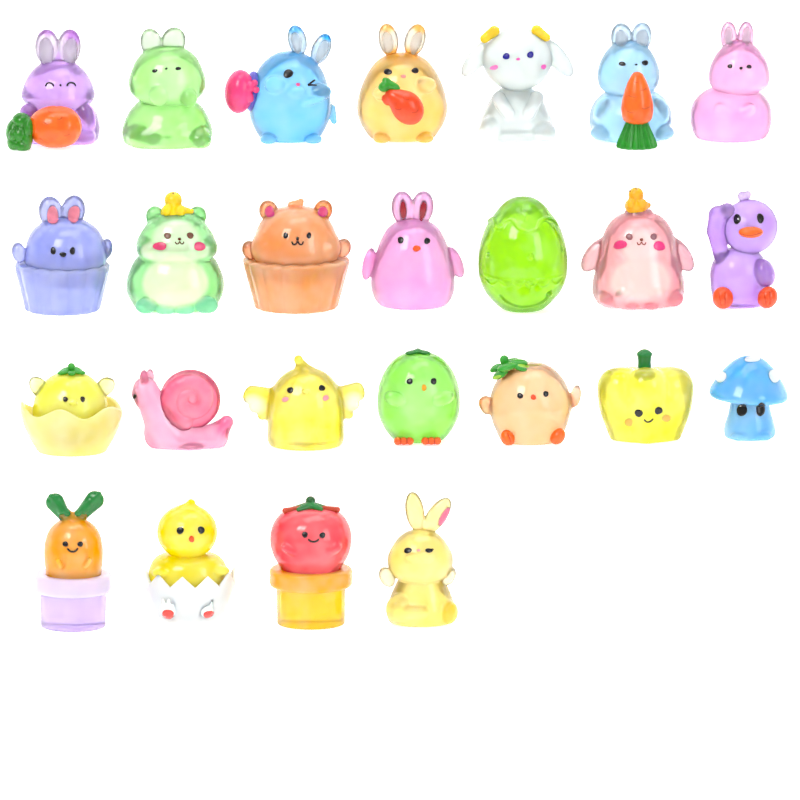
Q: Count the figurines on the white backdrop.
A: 25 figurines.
